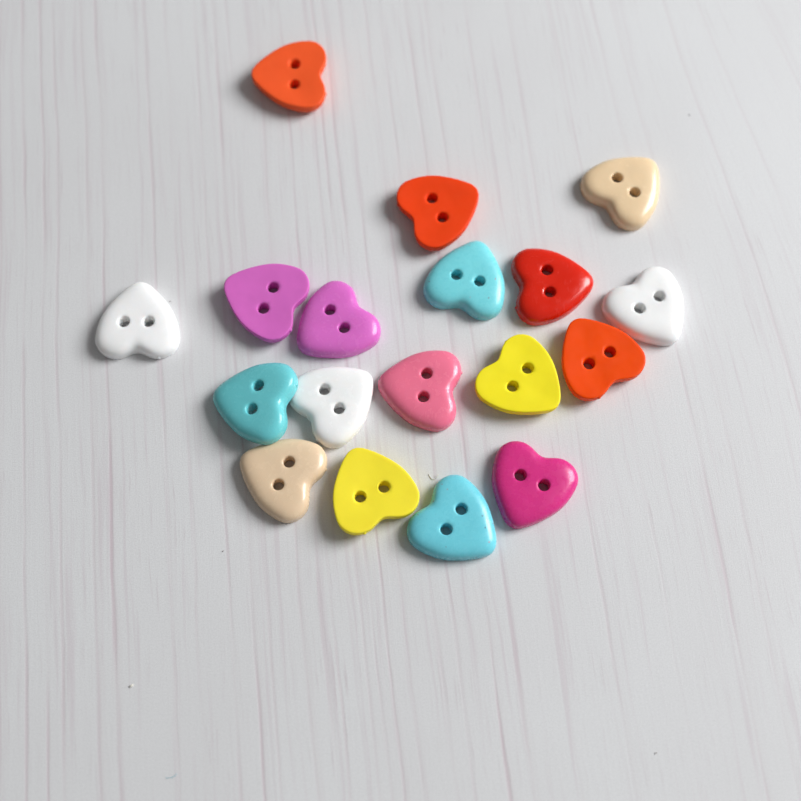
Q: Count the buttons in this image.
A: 18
